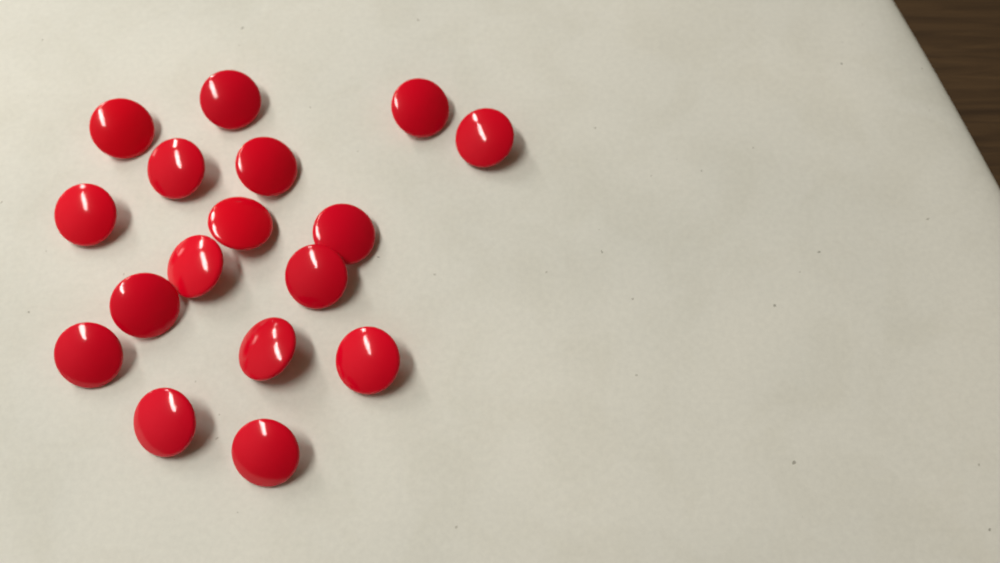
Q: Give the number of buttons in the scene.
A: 17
